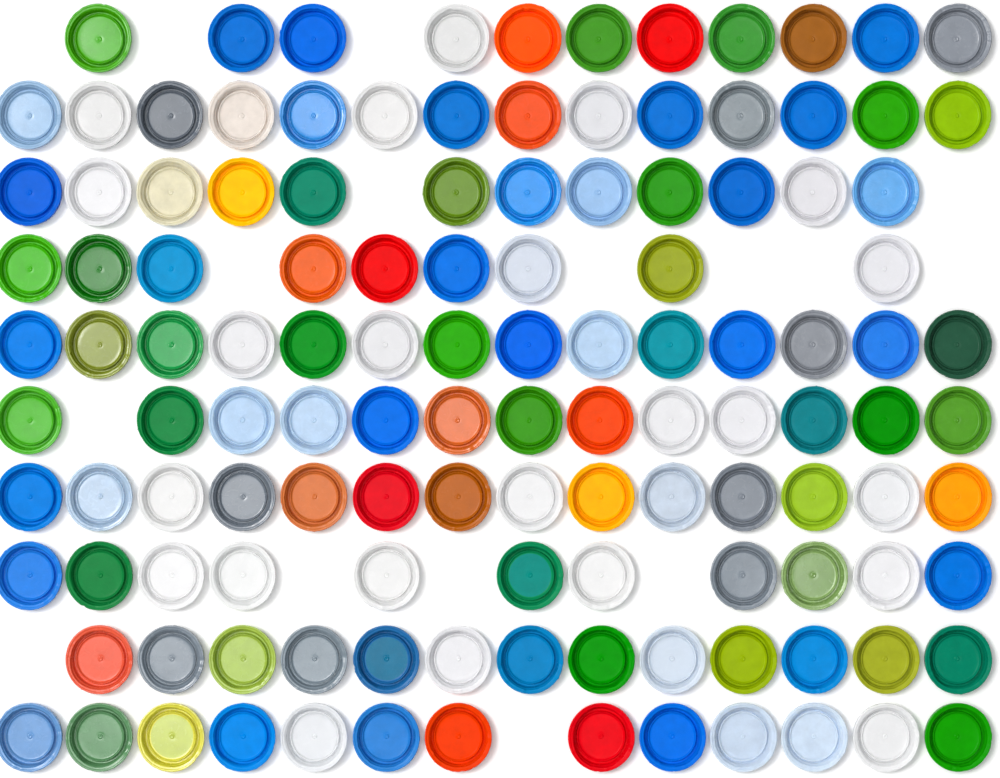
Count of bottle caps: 124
